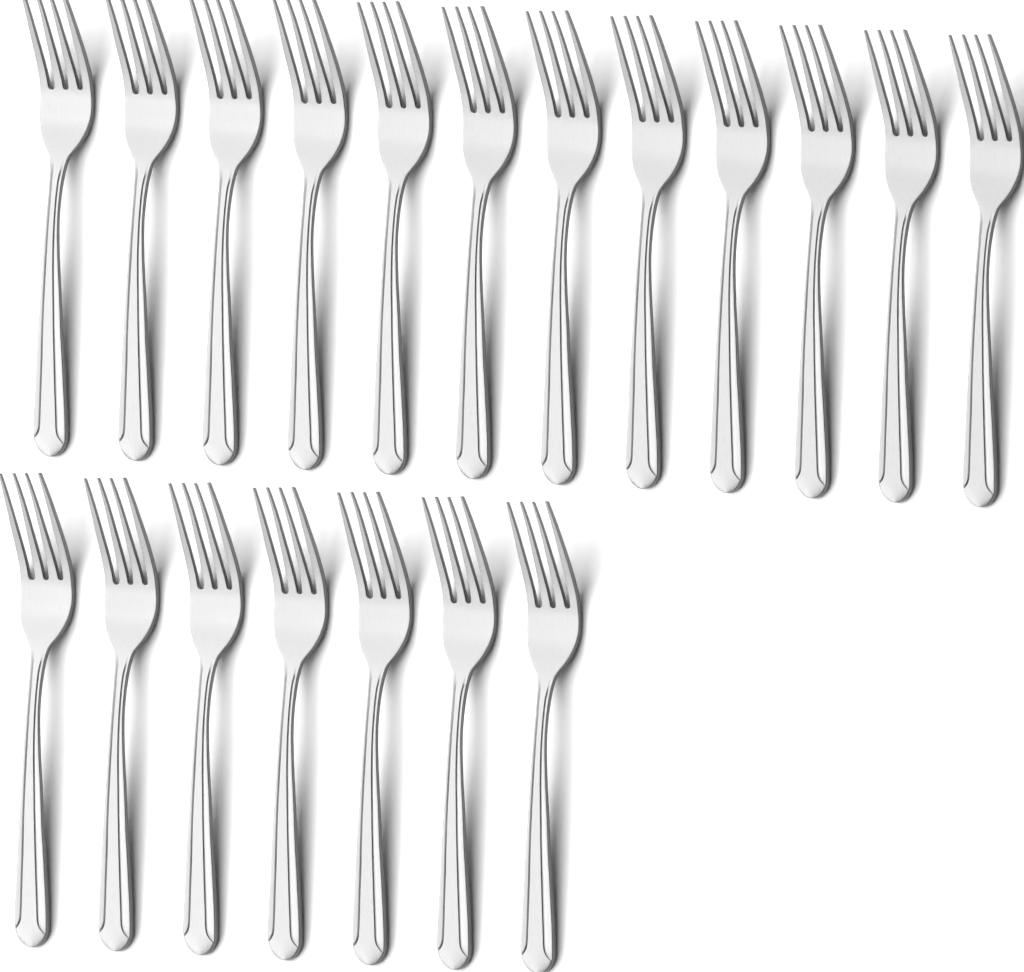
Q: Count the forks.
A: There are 19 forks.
